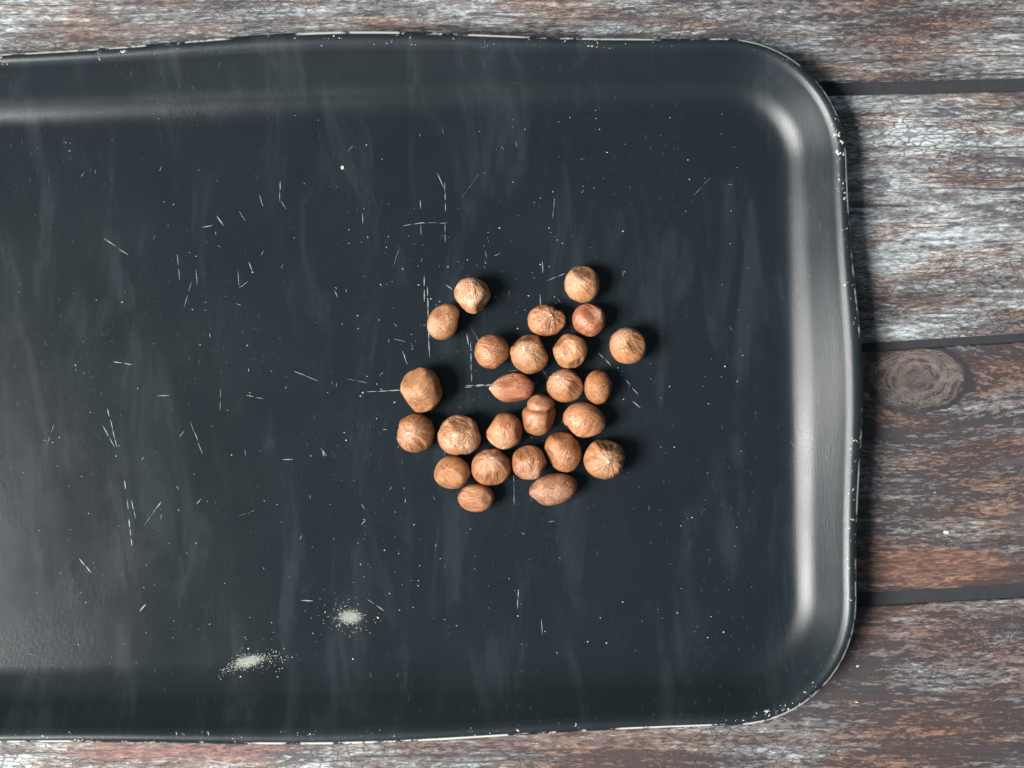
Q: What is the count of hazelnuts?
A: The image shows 25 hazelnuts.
